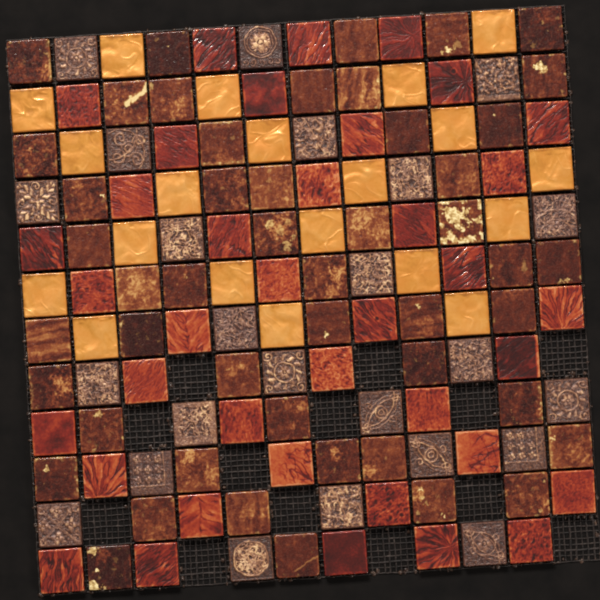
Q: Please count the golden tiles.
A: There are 20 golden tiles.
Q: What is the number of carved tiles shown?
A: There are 24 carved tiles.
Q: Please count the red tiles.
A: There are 38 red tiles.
